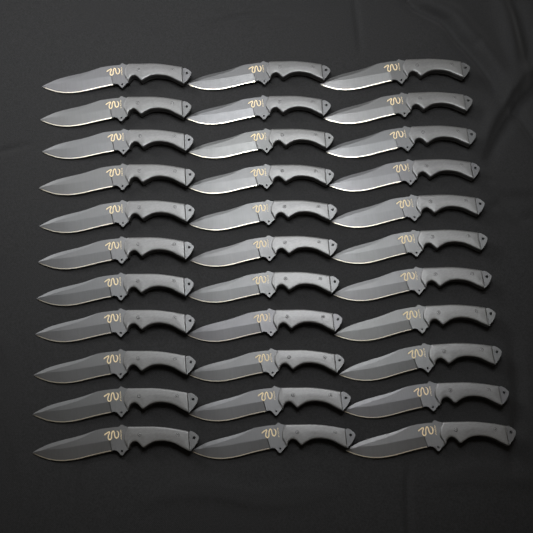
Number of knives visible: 33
